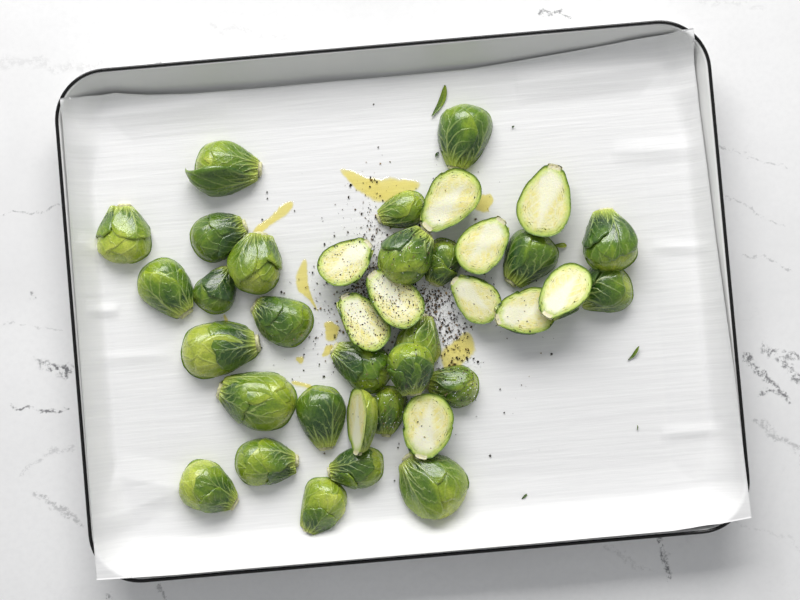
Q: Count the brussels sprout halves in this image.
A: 38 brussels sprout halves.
